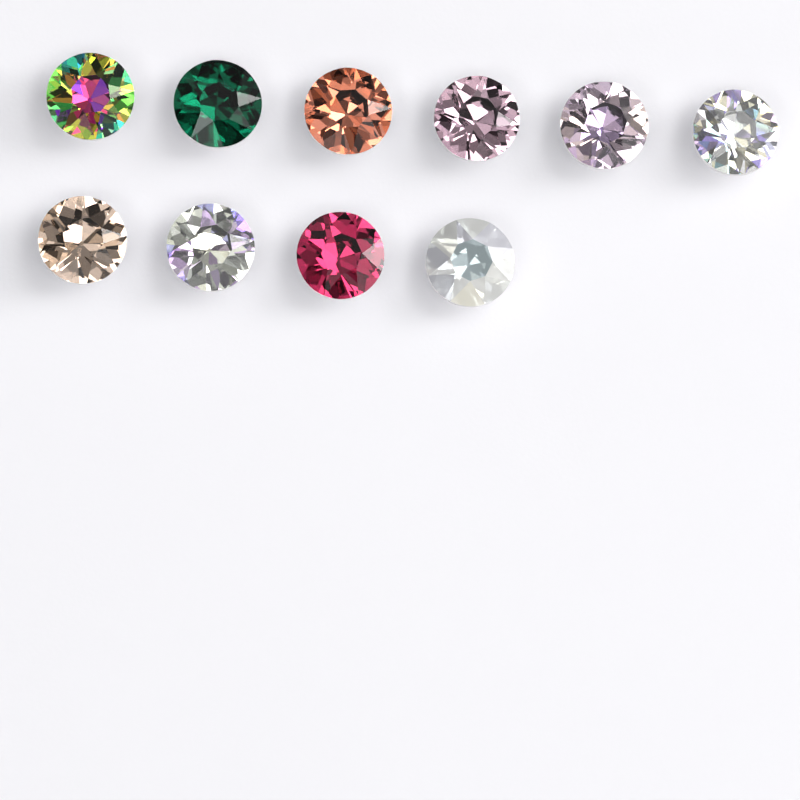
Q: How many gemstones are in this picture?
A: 10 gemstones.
